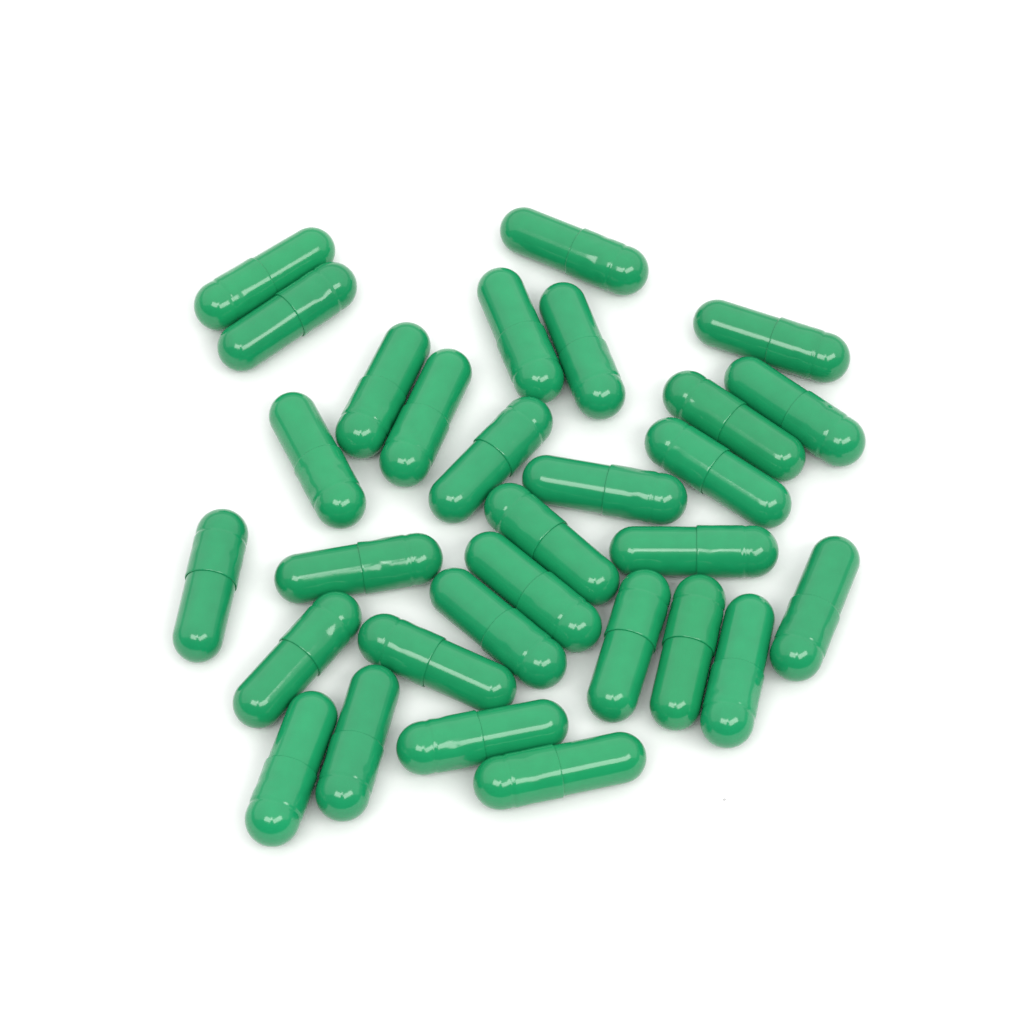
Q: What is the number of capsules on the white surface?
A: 30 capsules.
